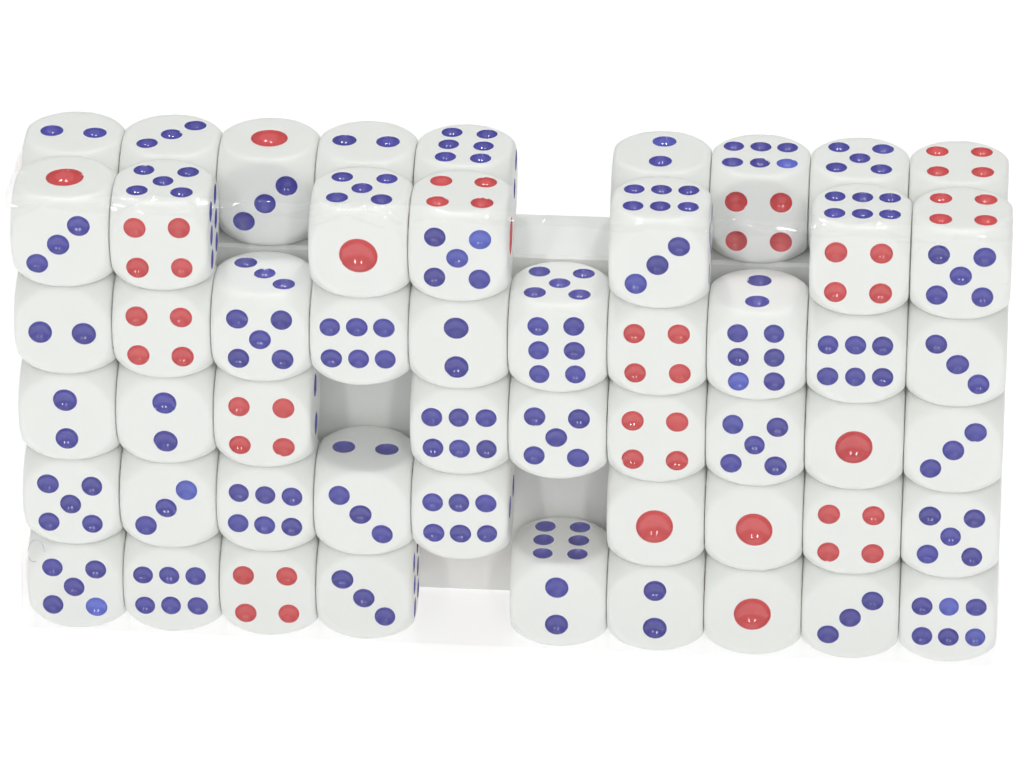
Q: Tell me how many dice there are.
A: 53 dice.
